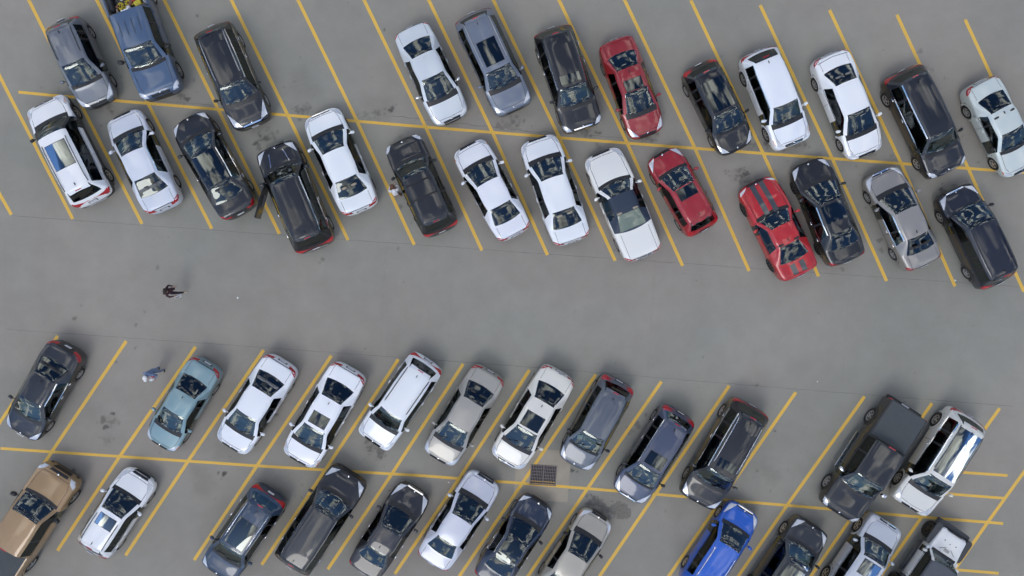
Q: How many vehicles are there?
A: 50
